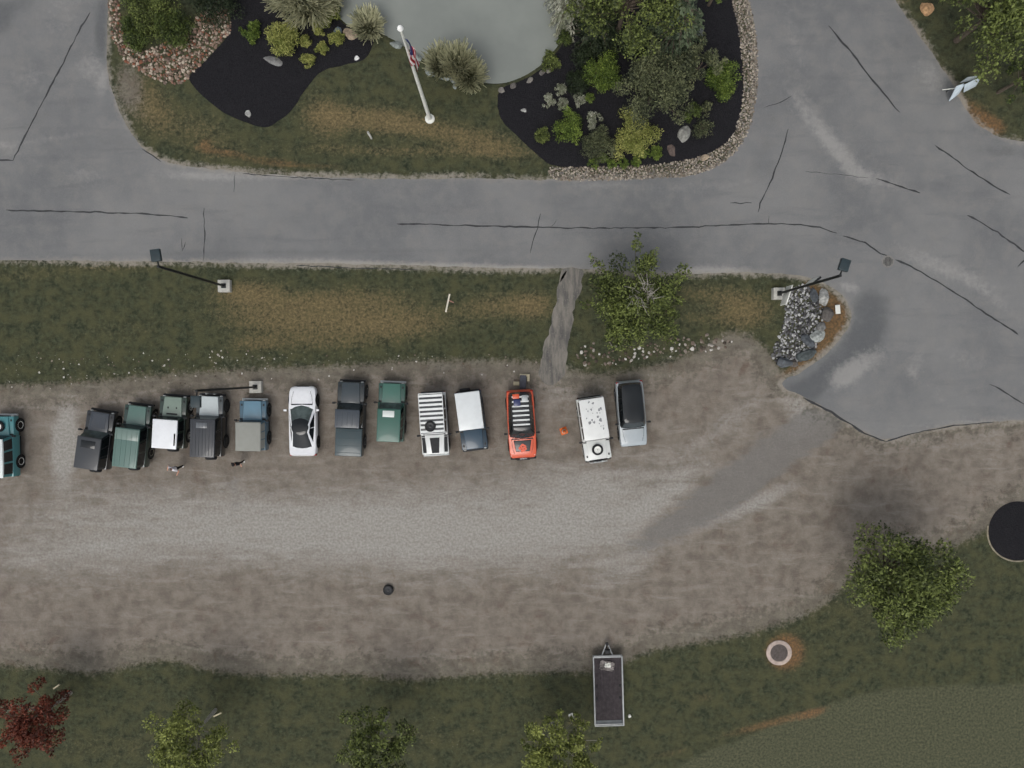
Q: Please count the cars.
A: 14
